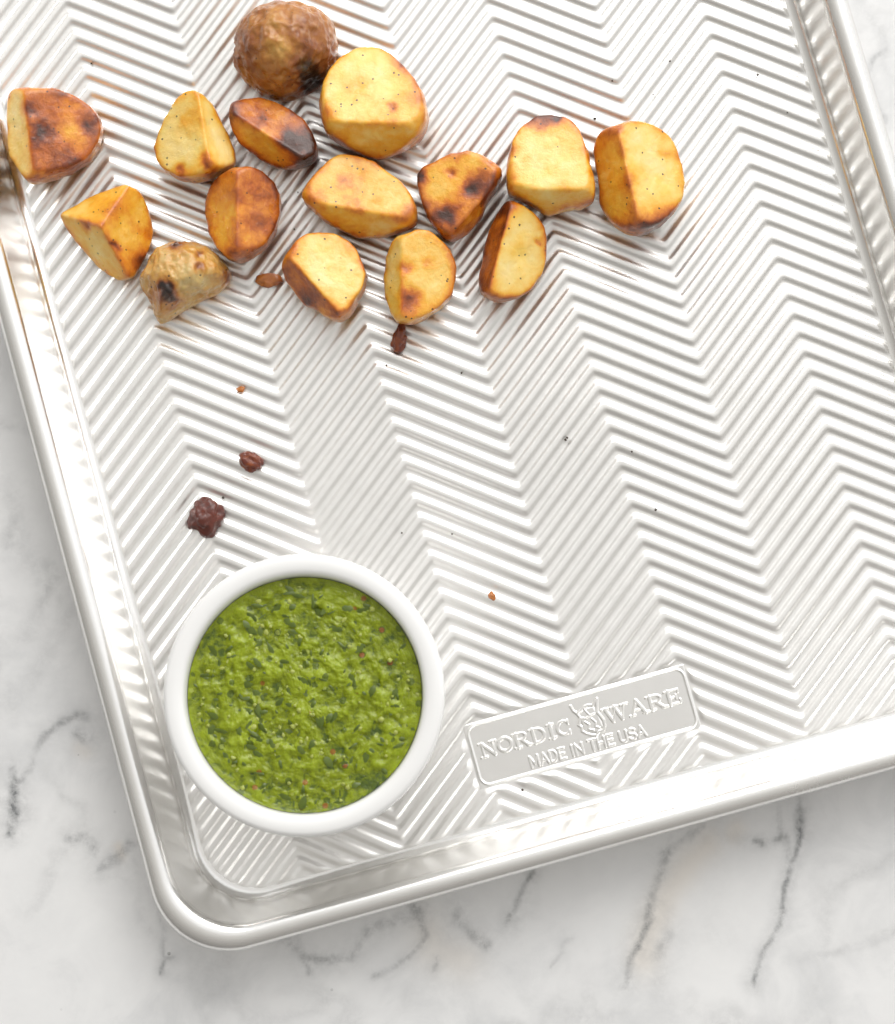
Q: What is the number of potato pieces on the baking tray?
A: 15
